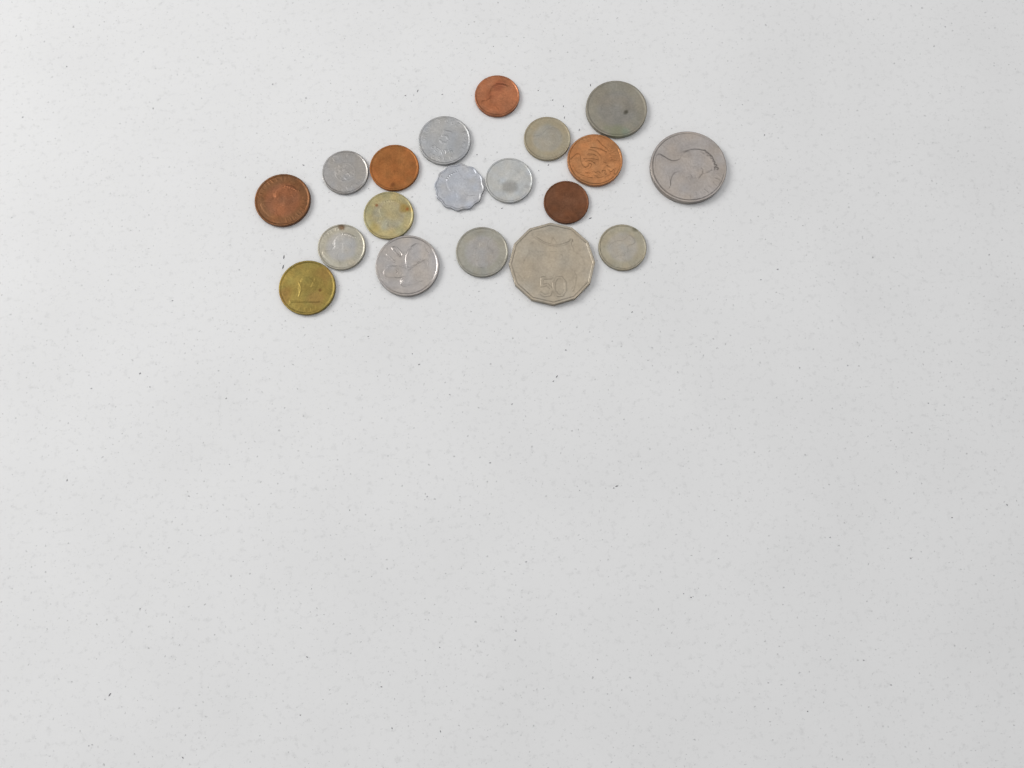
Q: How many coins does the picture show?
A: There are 19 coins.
